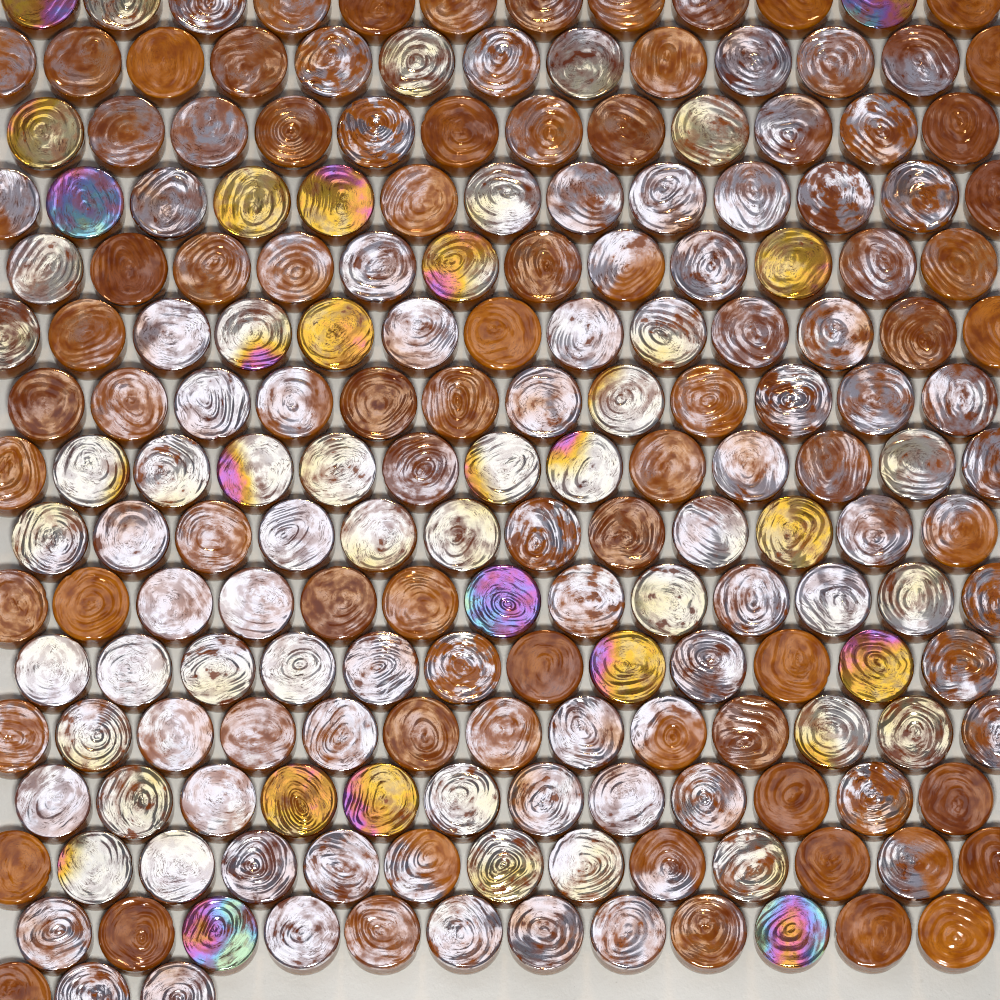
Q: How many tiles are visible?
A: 190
